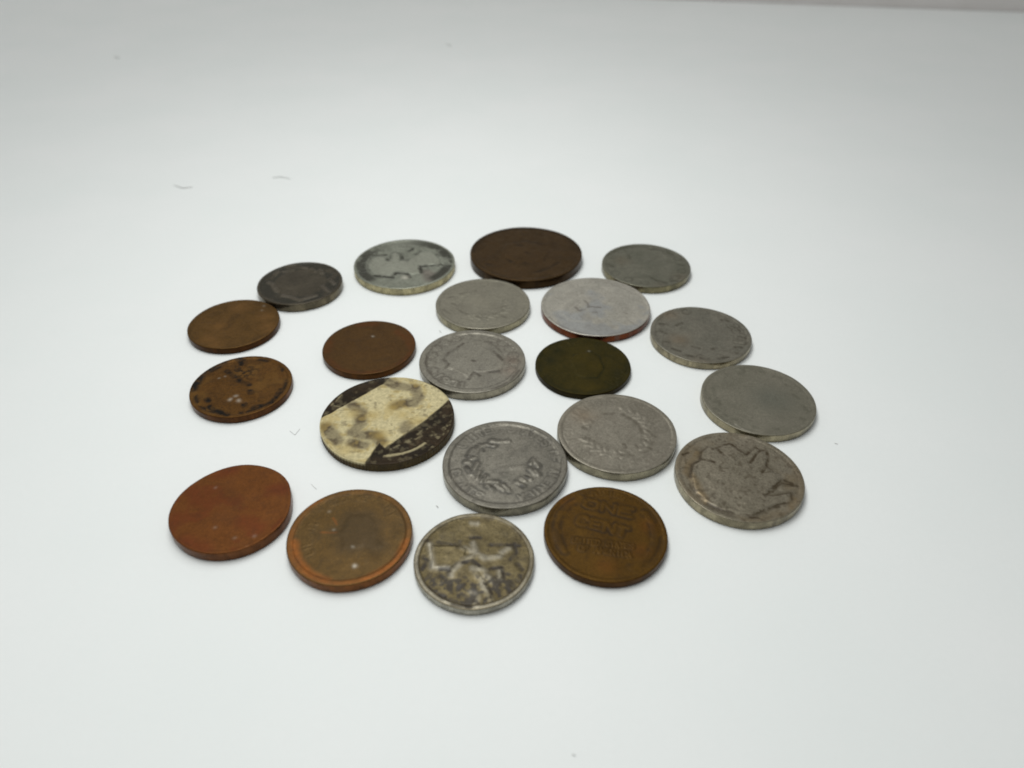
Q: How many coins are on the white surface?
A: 21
